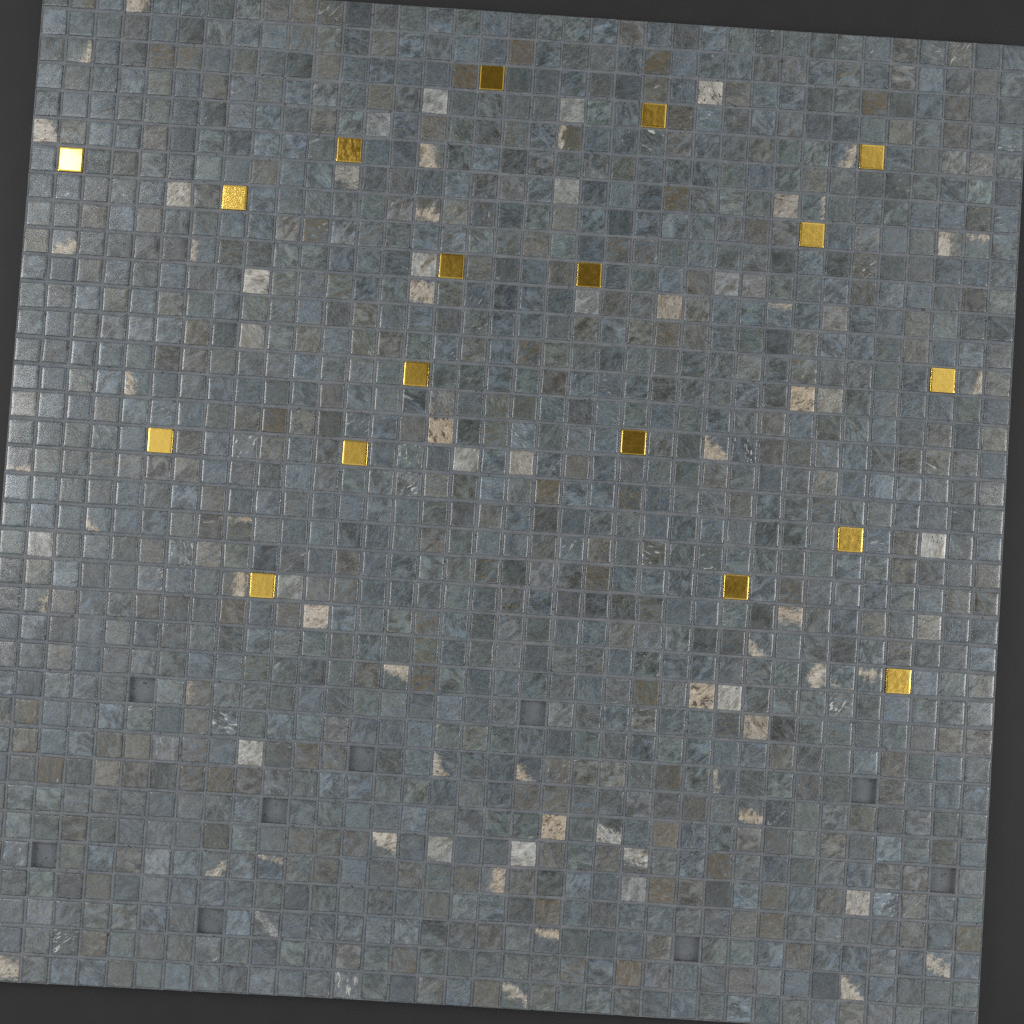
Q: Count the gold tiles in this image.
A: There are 18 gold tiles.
